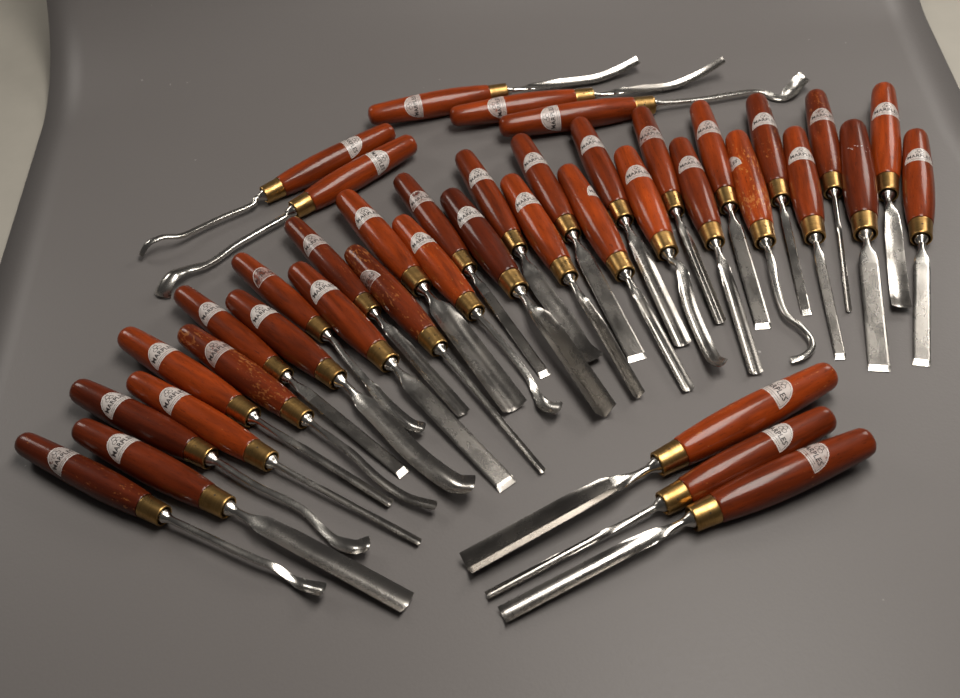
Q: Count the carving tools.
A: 40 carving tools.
